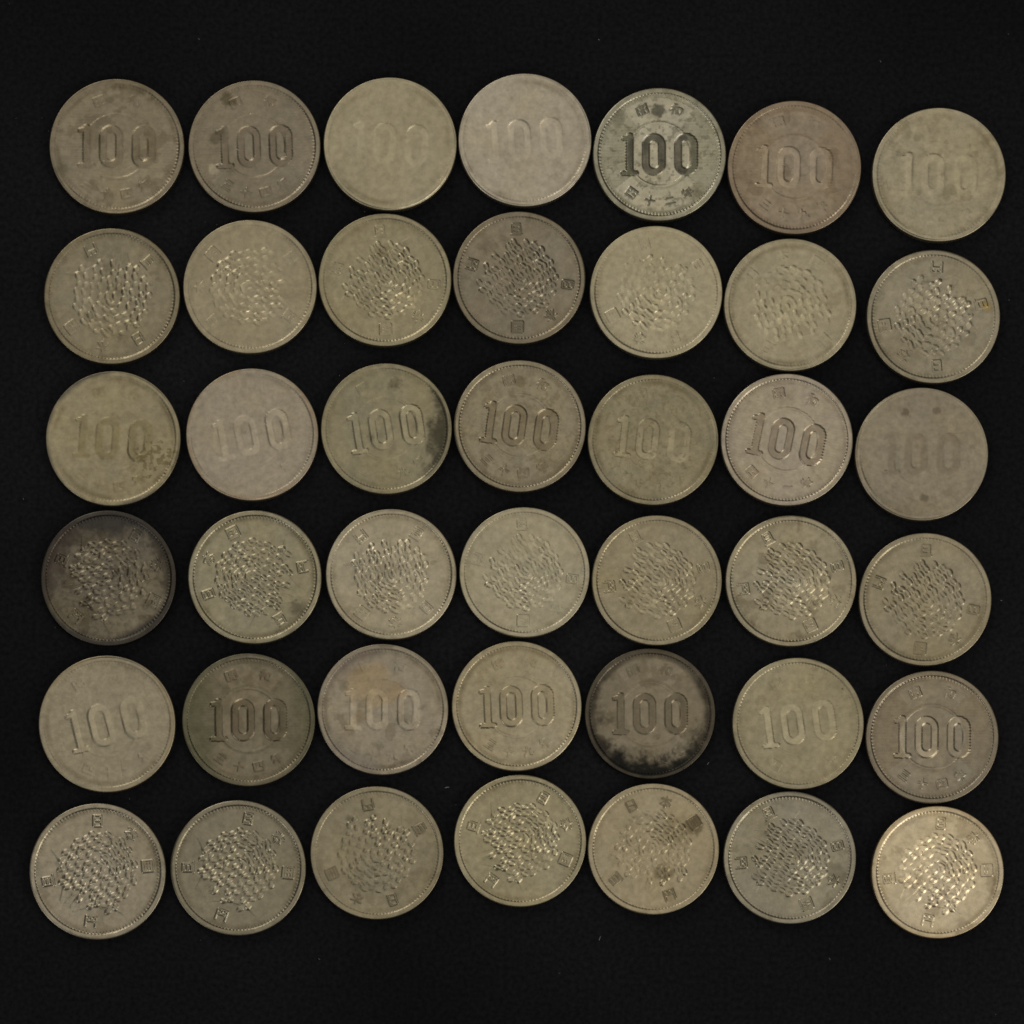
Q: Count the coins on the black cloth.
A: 42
